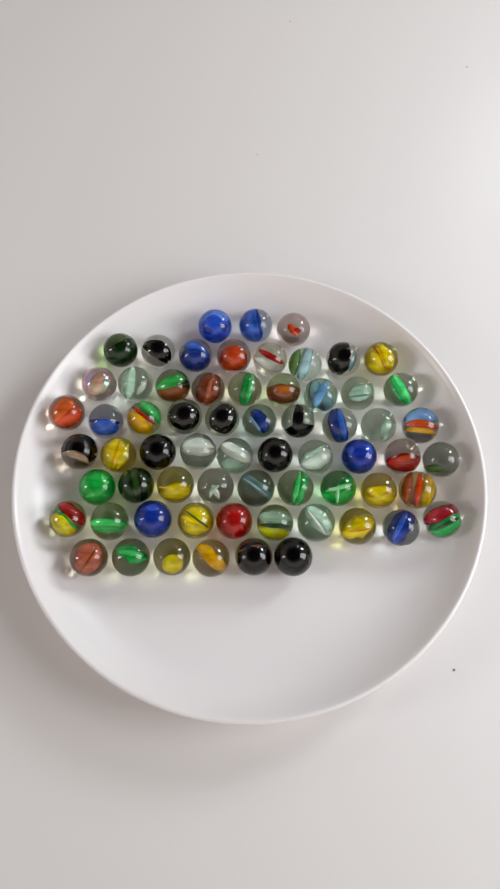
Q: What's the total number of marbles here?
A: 65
